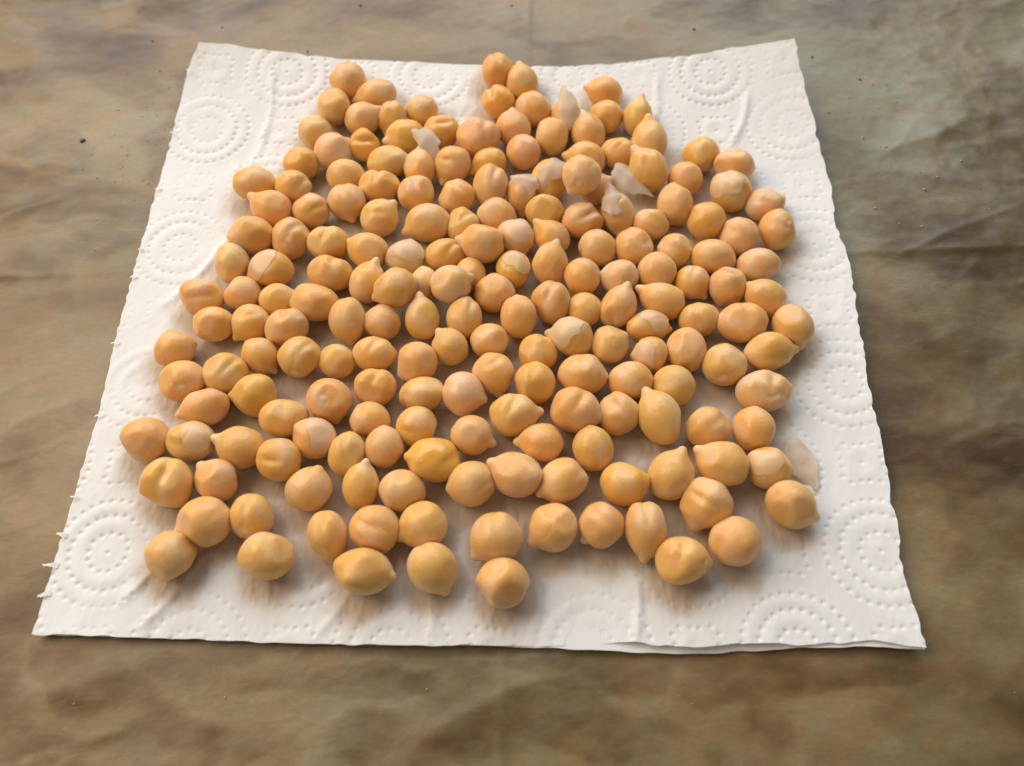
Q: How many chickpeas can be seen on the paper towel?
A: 194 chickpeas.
